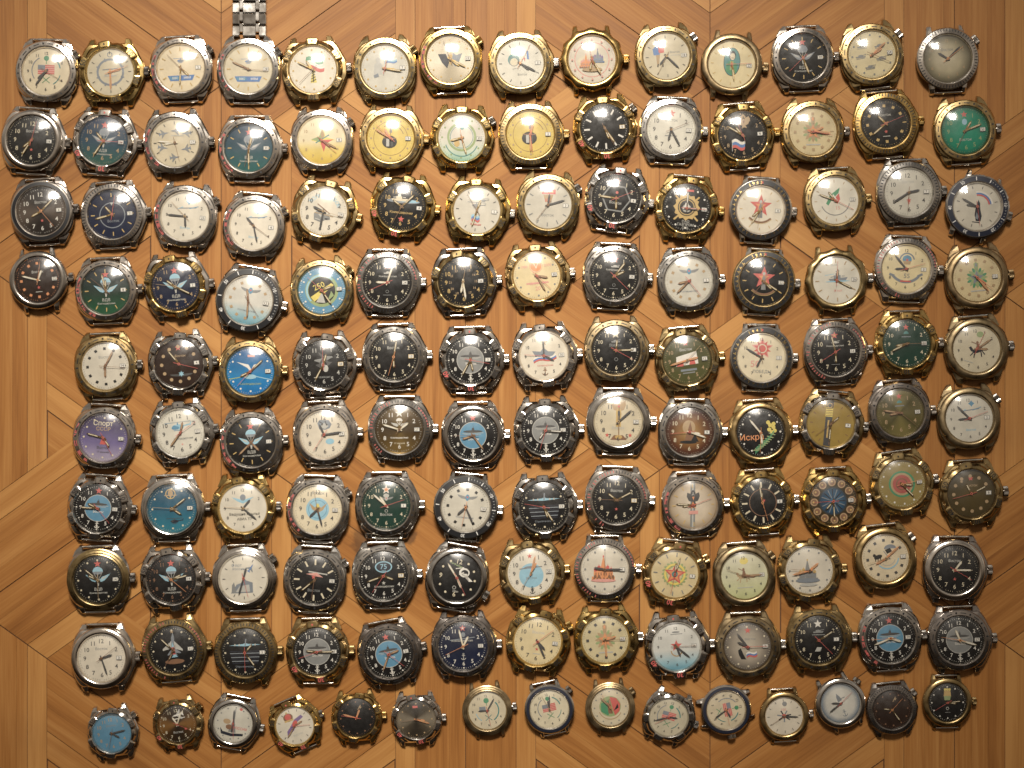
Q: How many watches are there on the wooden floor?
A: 136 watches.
